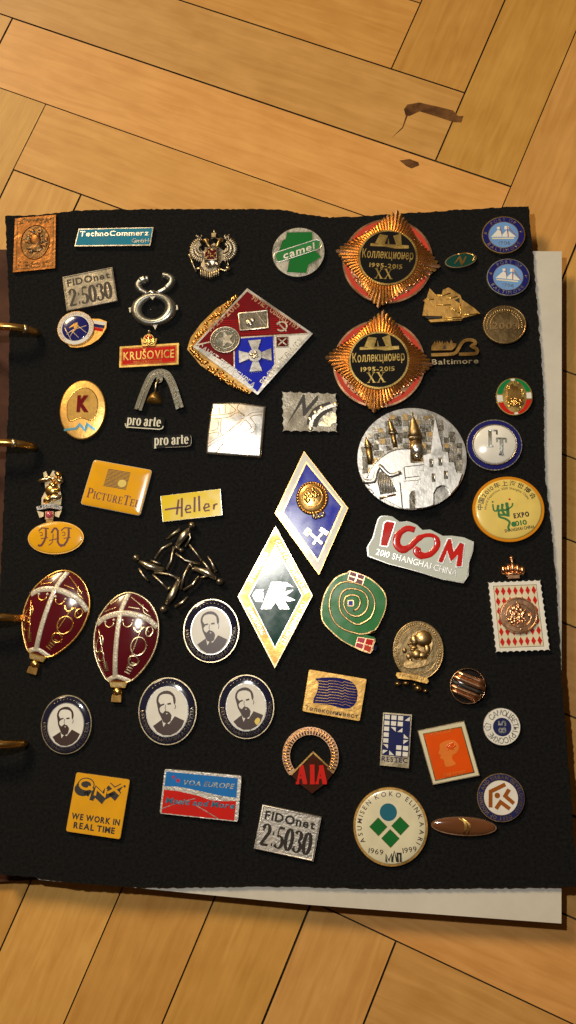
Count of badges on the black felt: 56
